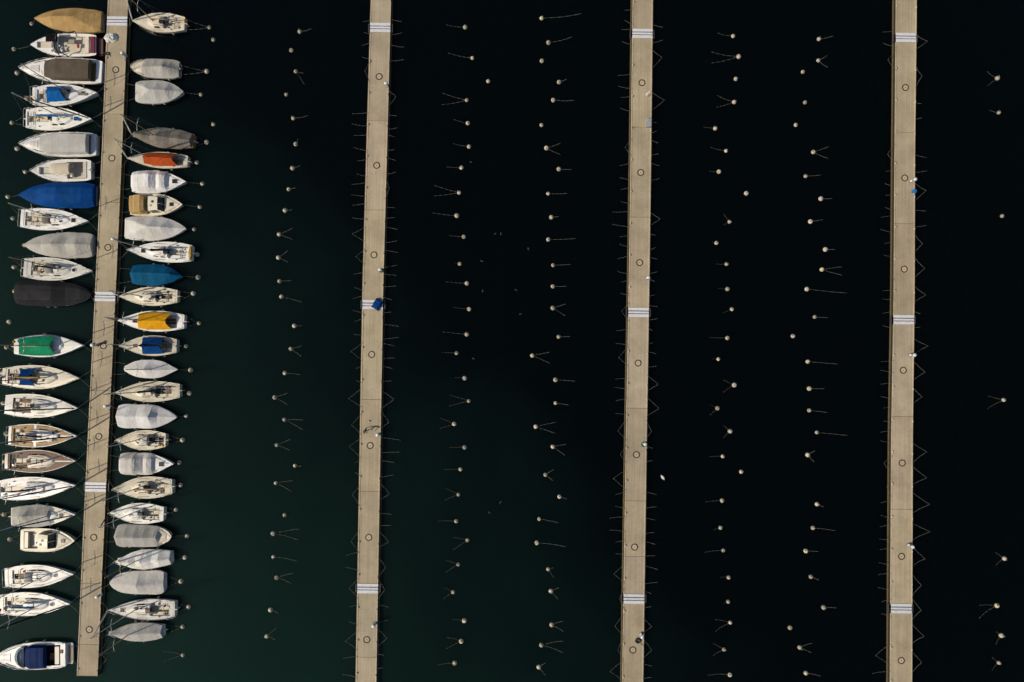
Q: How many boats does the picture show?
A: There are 48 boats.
